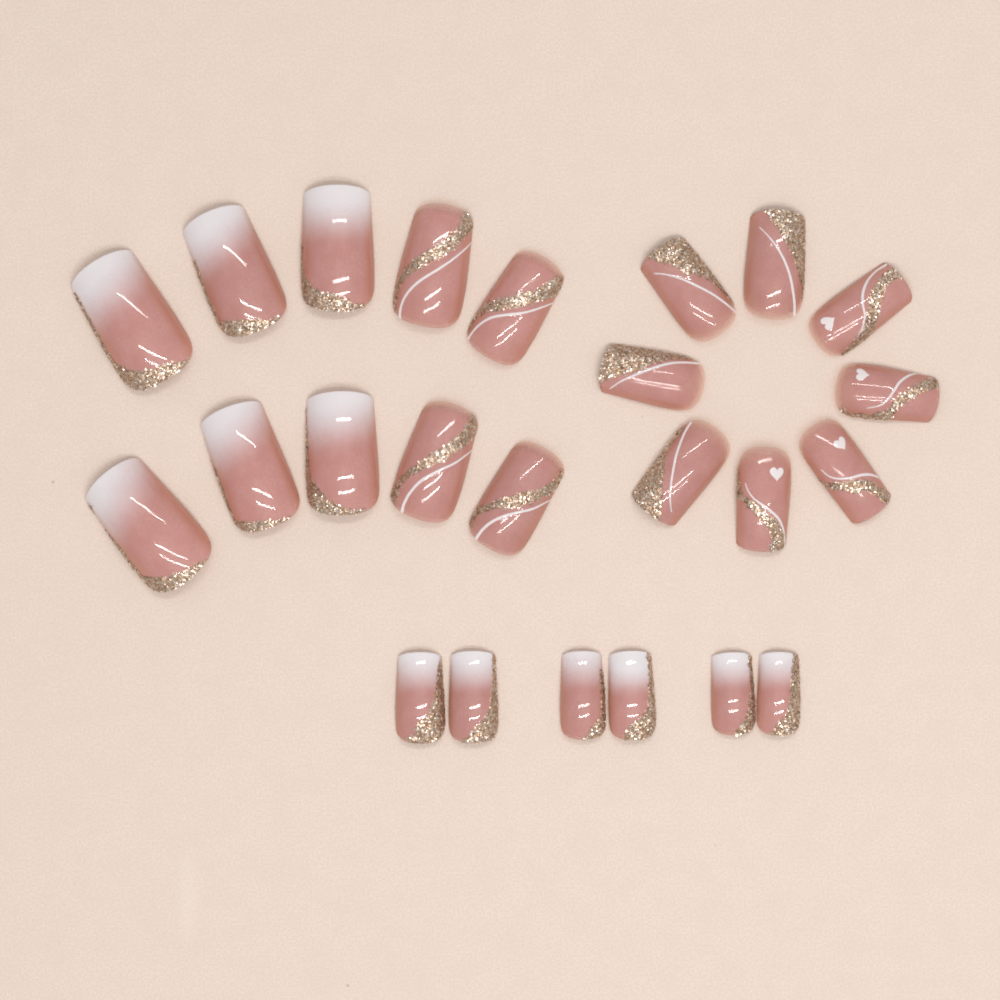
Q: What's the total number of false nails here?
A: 24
